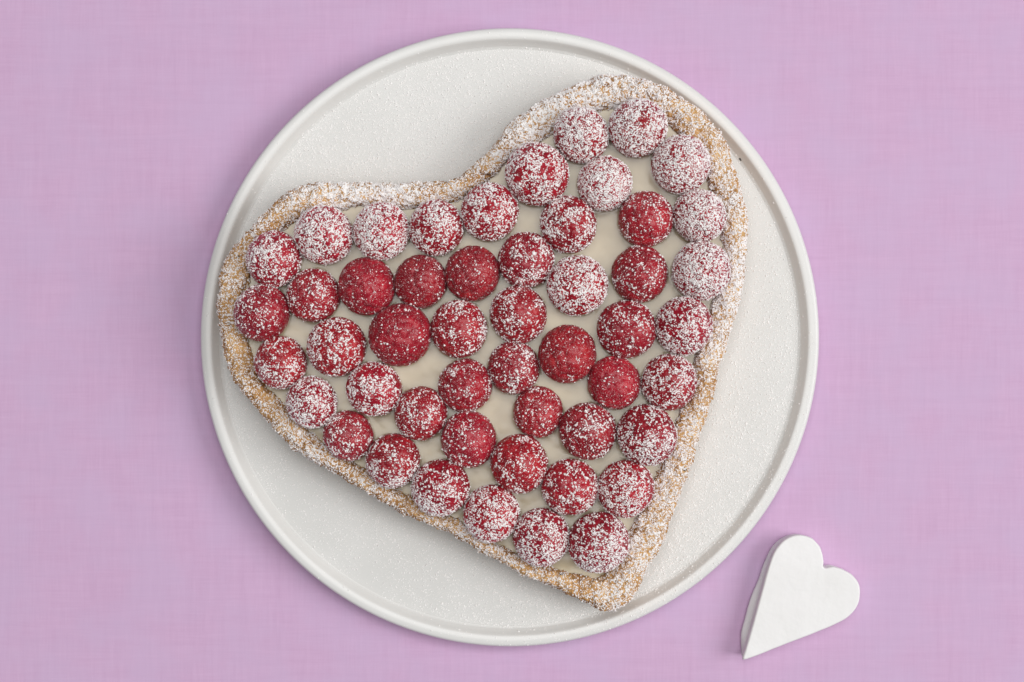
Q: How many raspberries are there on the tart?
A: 50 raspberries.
